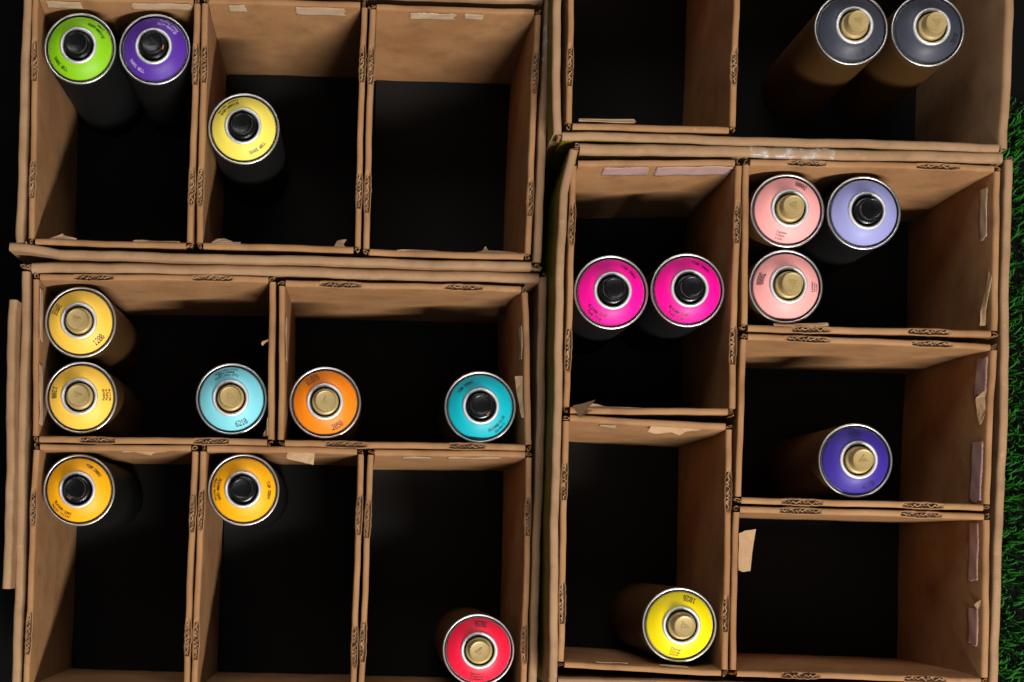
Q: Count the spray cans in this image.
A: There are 20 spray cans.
